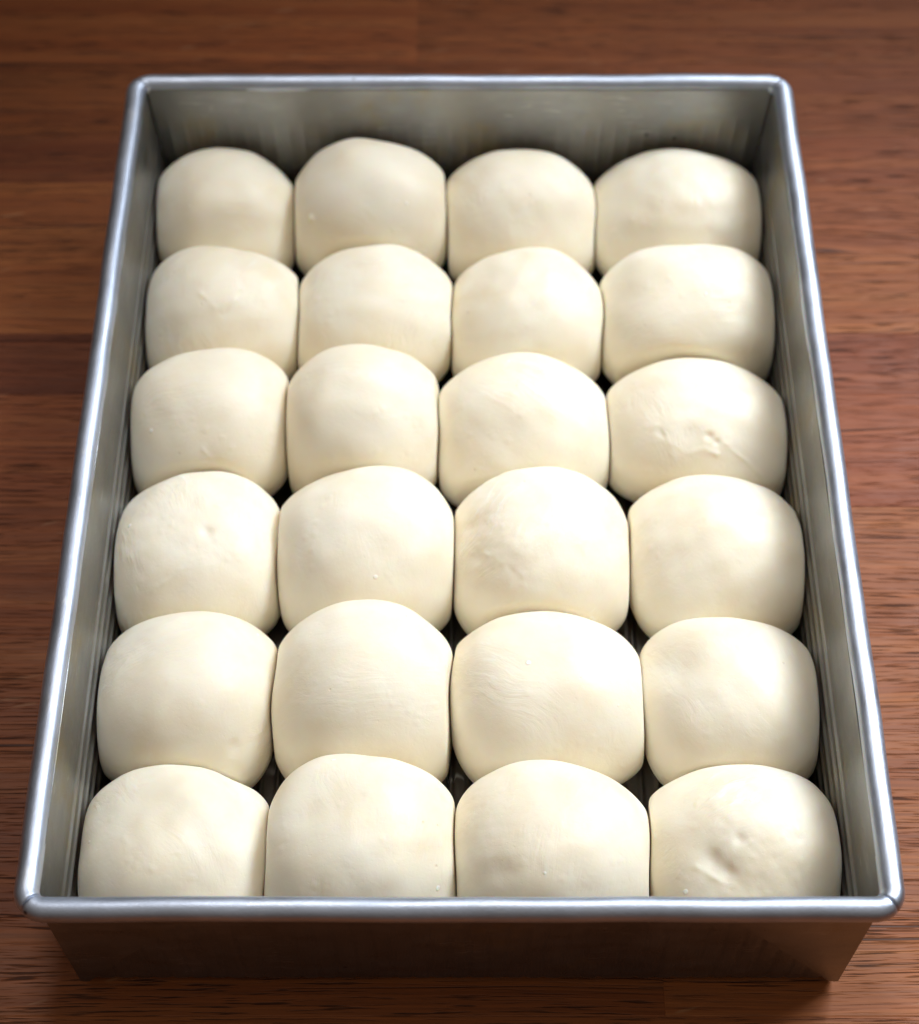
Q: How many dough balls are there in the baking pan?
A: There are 24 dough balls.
